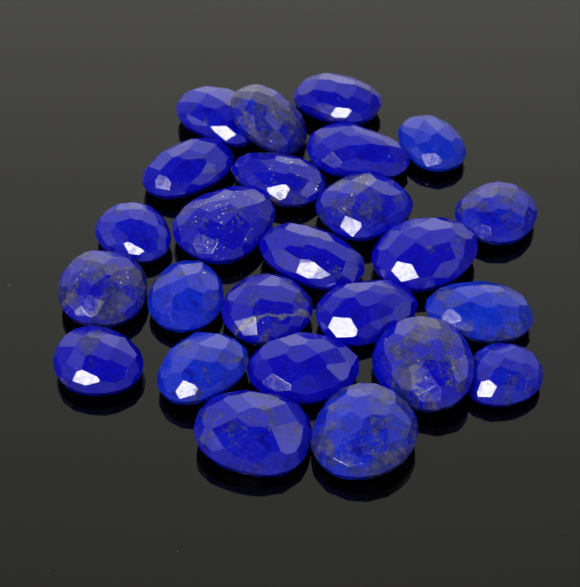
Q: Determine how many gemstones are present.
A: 25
